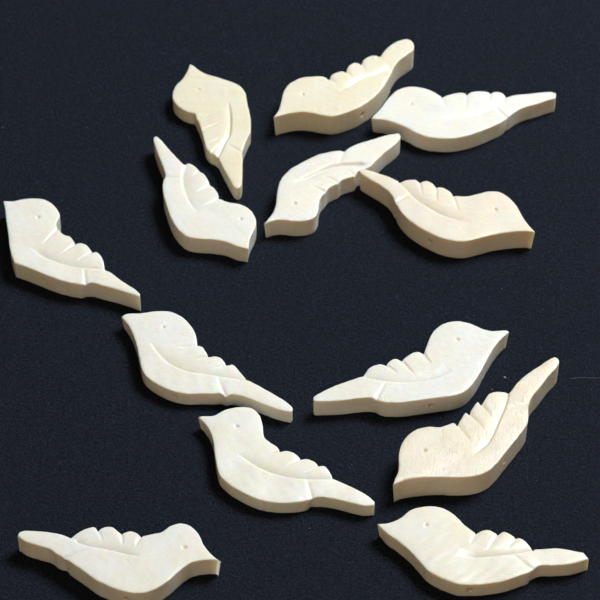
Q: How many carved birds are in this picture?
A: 13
